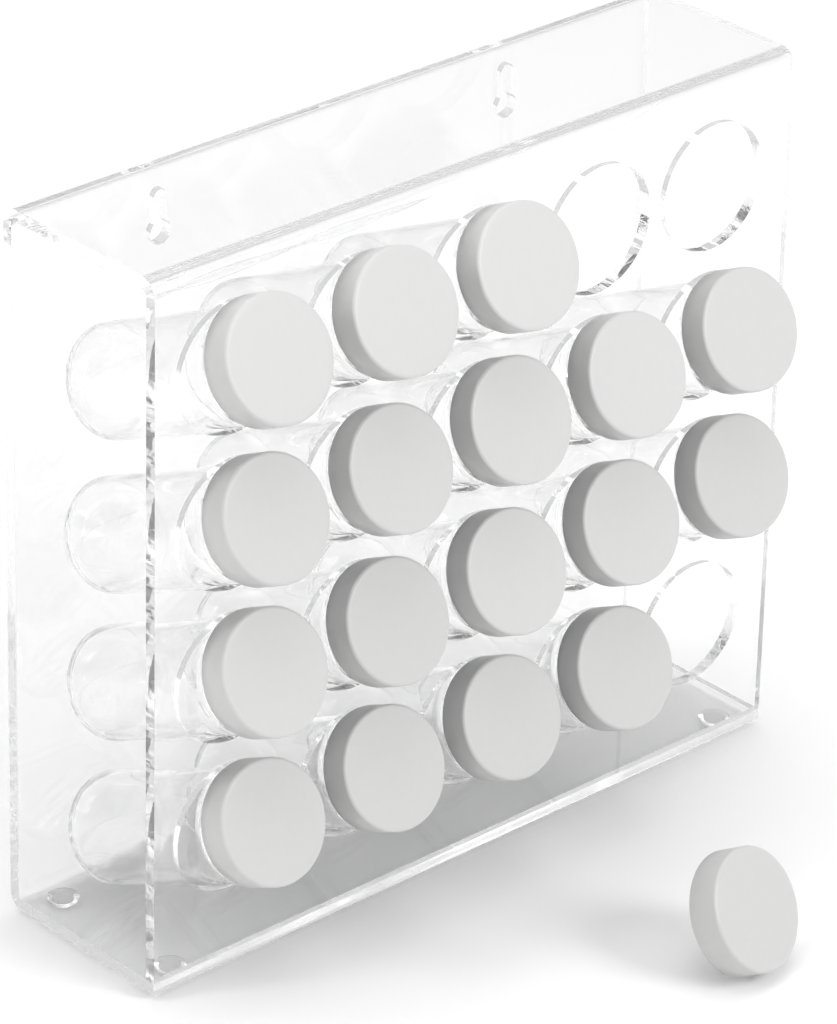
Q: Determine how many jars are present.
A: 17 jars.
